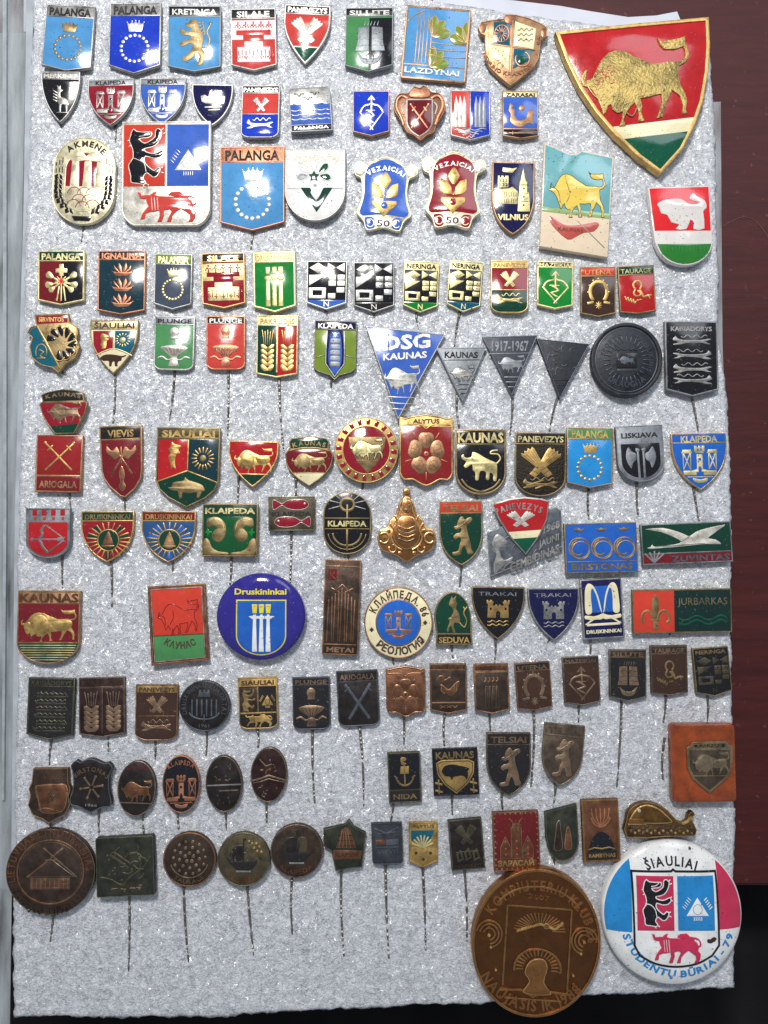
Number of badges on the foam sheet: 128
